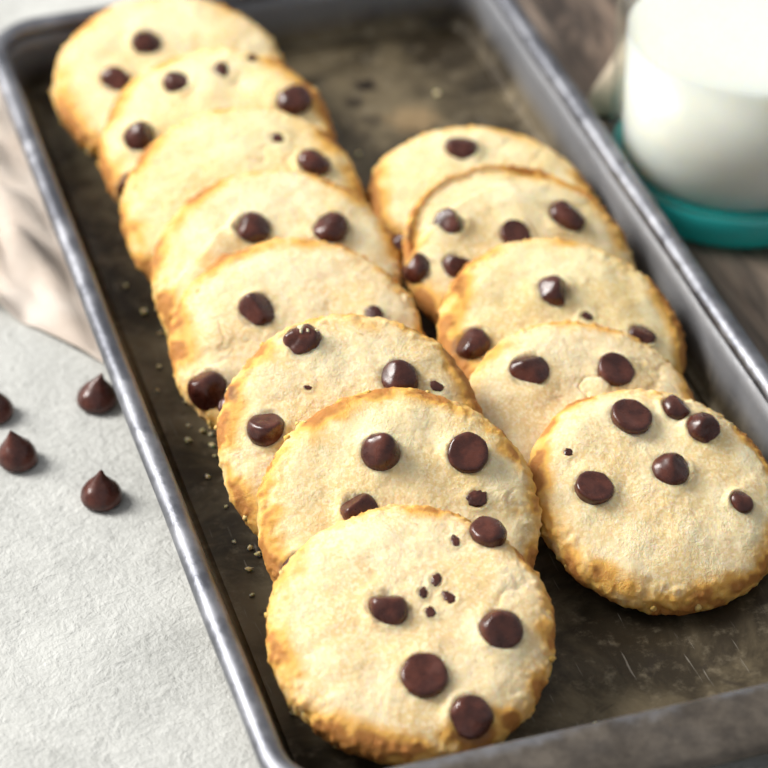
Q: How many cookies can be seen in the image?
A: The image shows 13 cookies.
